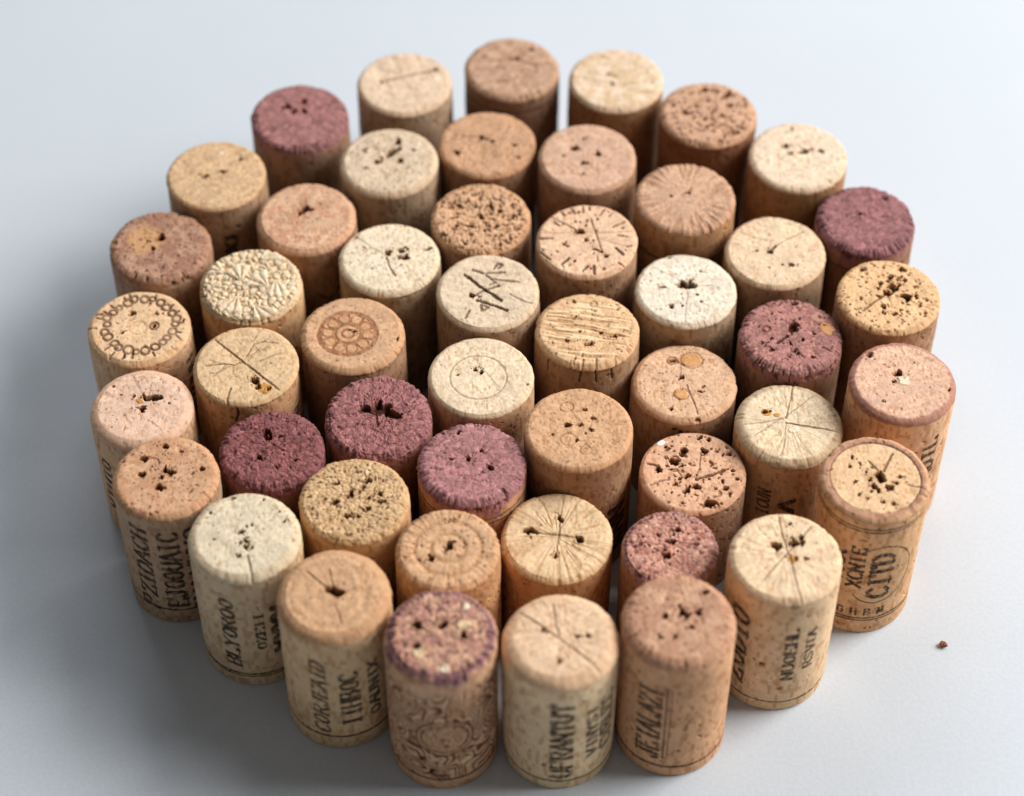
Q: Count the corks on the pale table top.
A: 49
